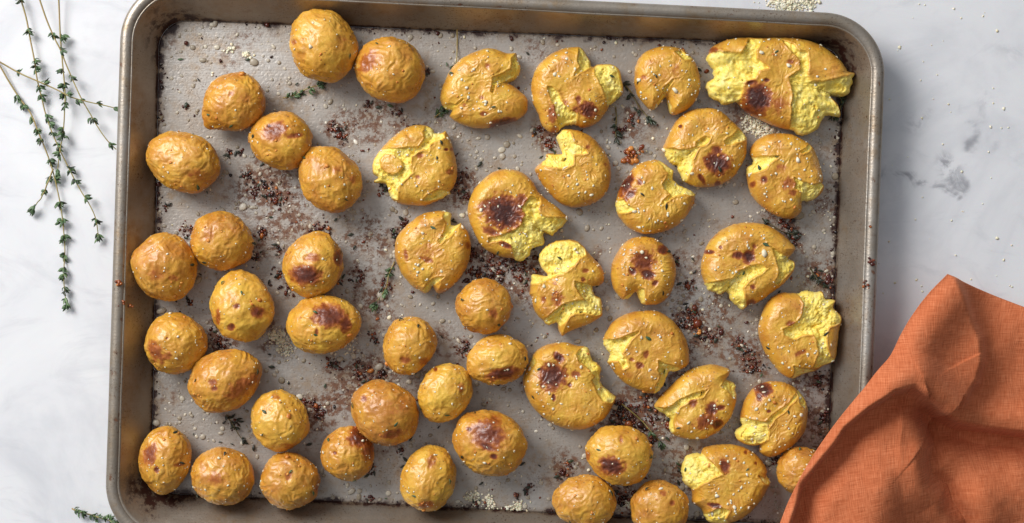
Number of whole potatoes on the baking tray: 29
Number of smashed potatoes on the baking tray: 20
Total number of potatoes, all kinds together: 49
